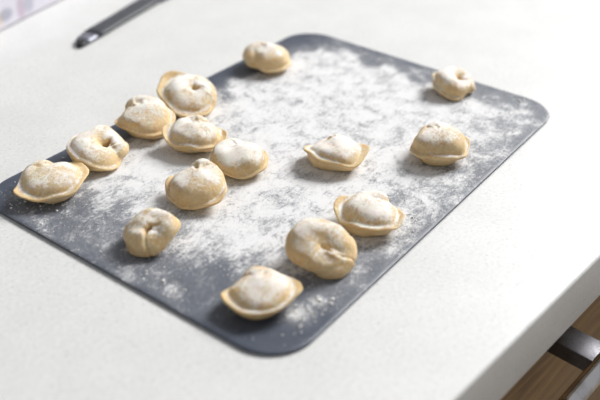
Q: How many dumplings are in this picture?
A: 15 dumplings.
